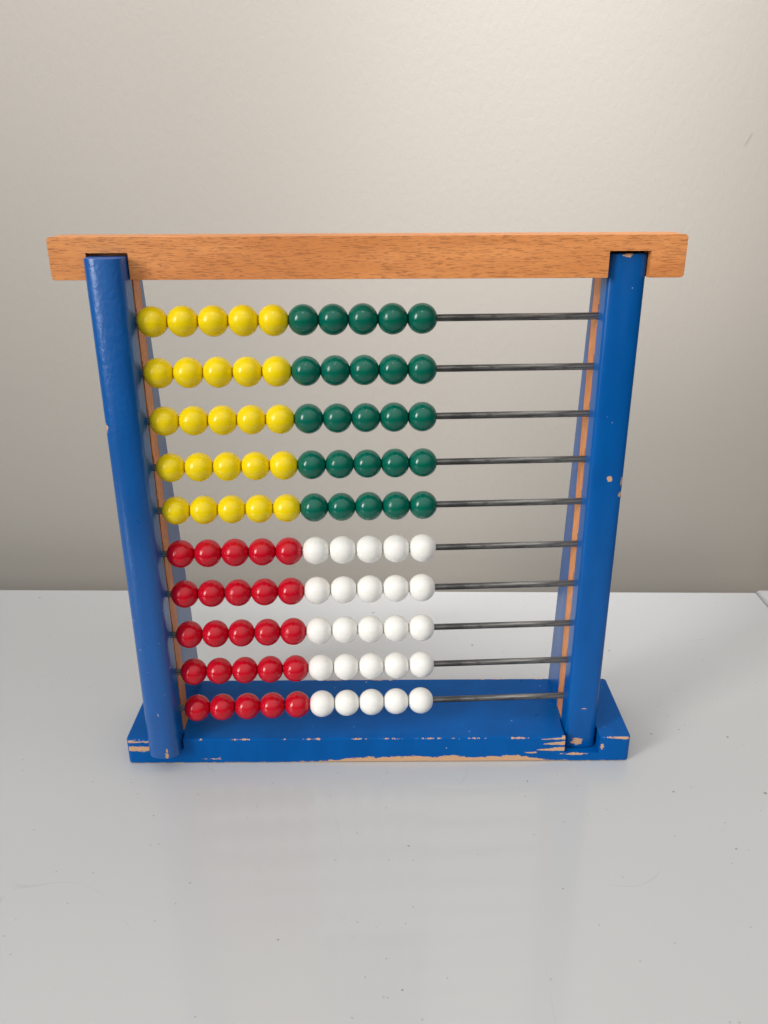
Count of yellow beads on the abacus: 25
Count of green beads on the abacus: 25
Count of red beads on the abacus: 25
